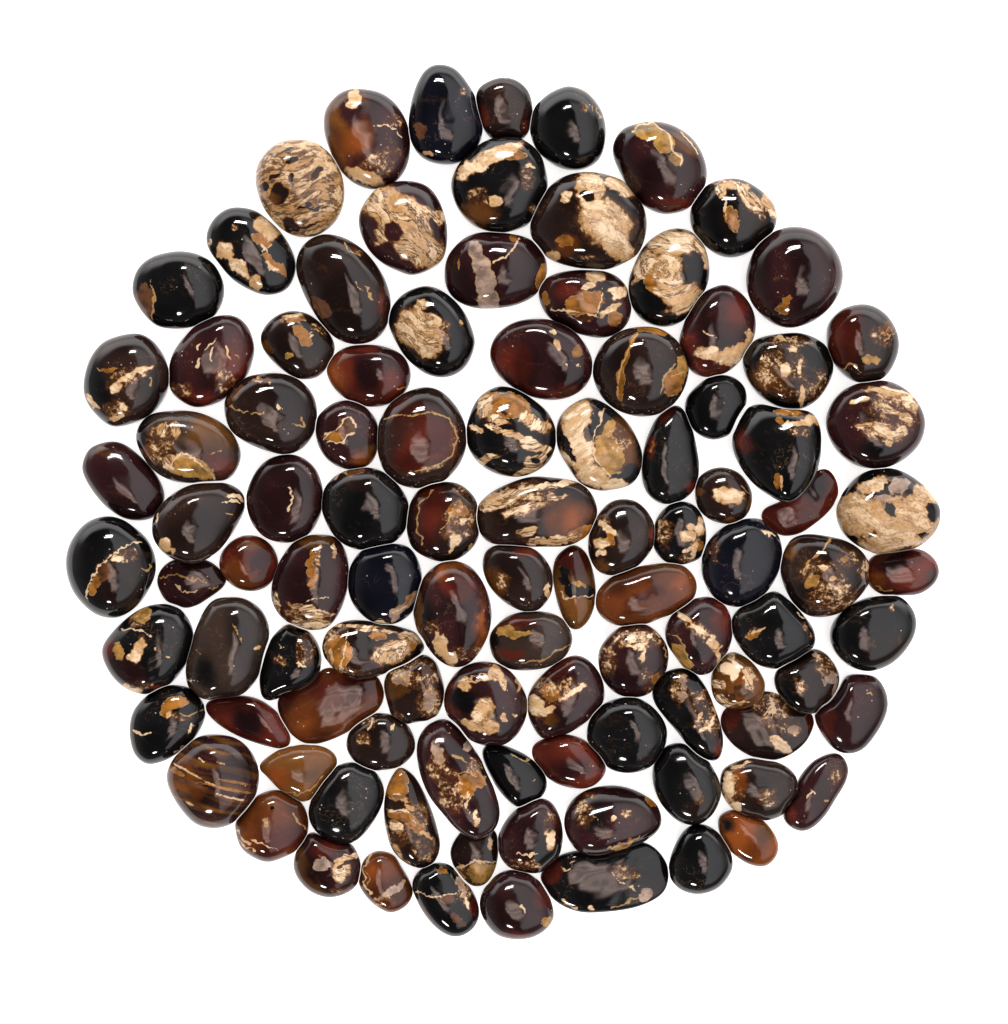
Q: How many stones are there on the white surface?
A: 103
